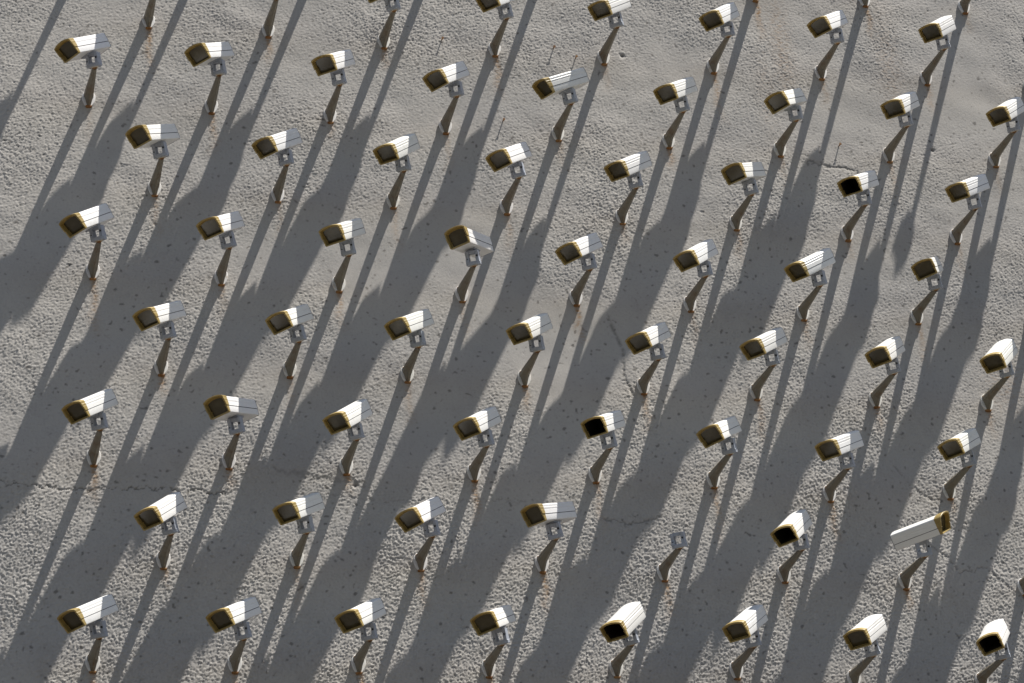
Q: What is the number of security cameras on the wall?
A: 61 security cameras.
